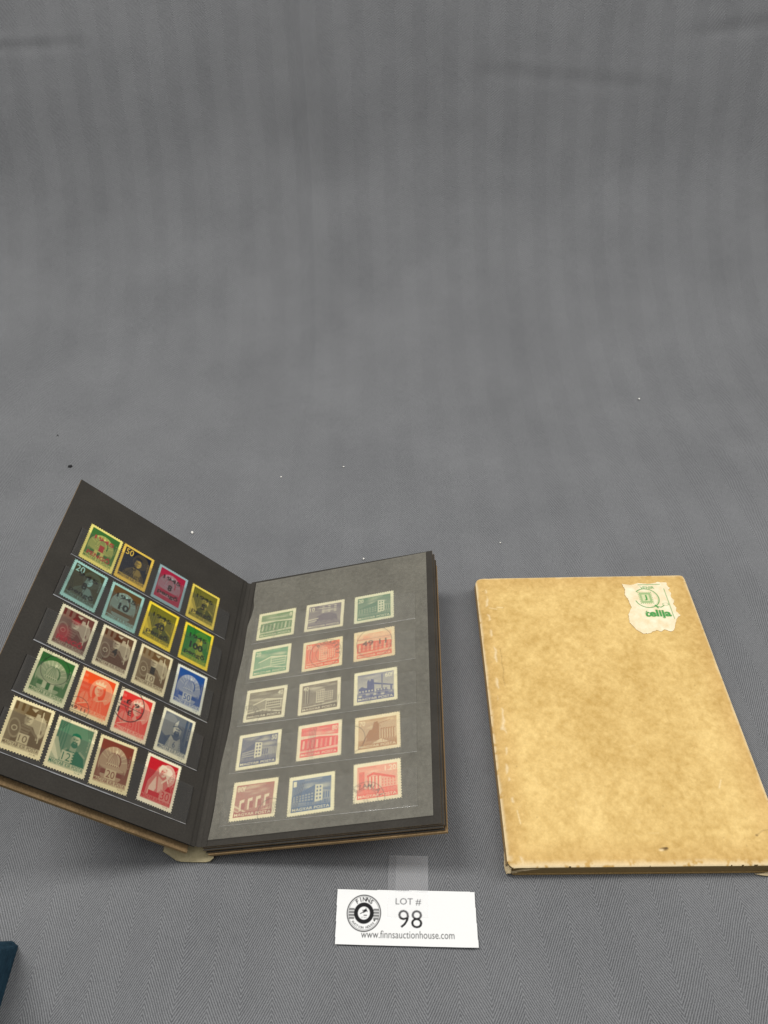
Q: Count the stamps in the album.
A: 35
